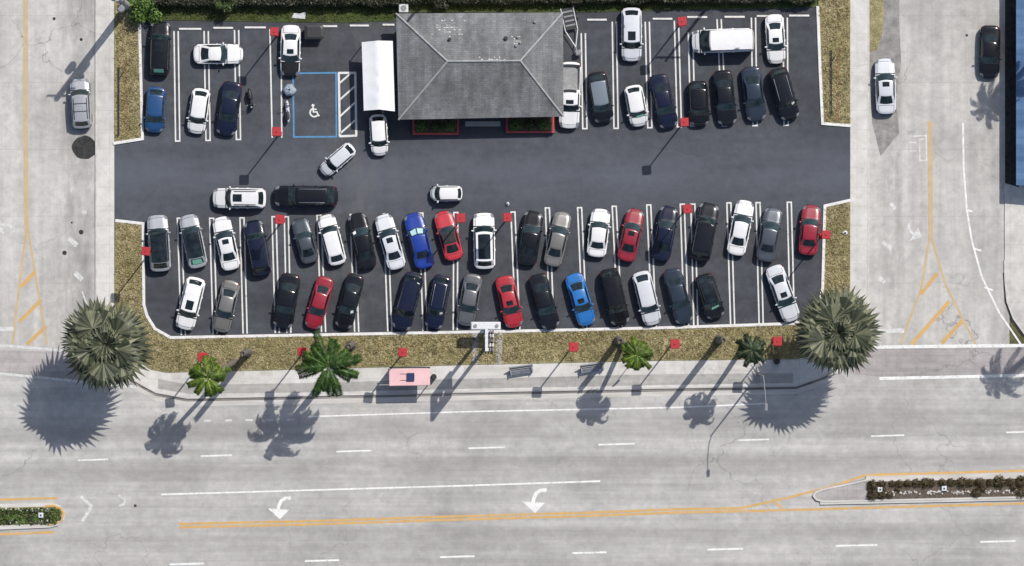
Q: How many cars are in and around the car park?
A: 61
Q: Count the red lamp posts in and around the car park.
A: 16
